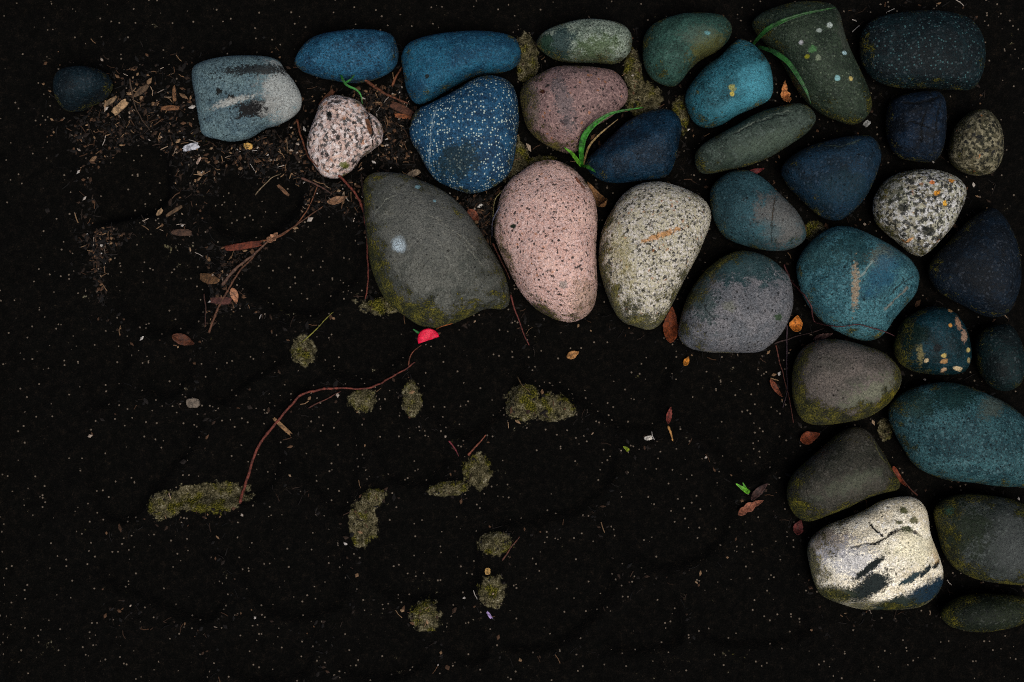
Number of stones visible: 33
